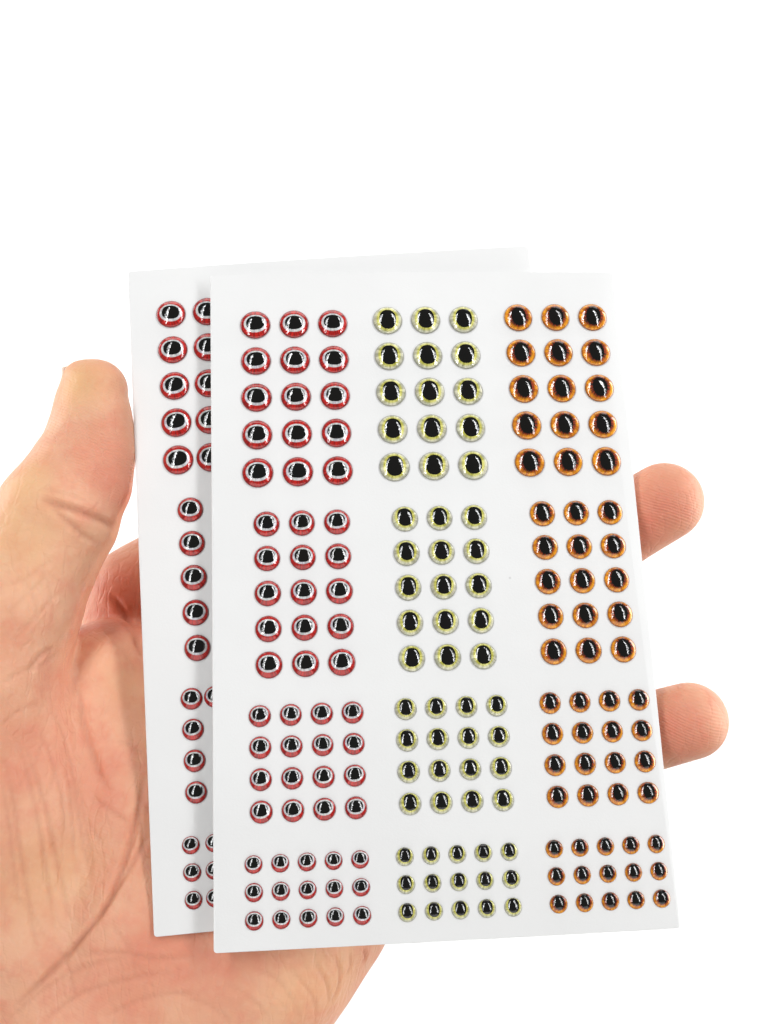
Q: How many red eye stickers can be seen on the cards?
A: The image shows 87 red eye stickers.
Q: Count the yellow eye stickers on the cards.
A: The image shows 61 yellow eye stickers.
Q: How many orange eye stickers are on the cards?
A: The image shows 61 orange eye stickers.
